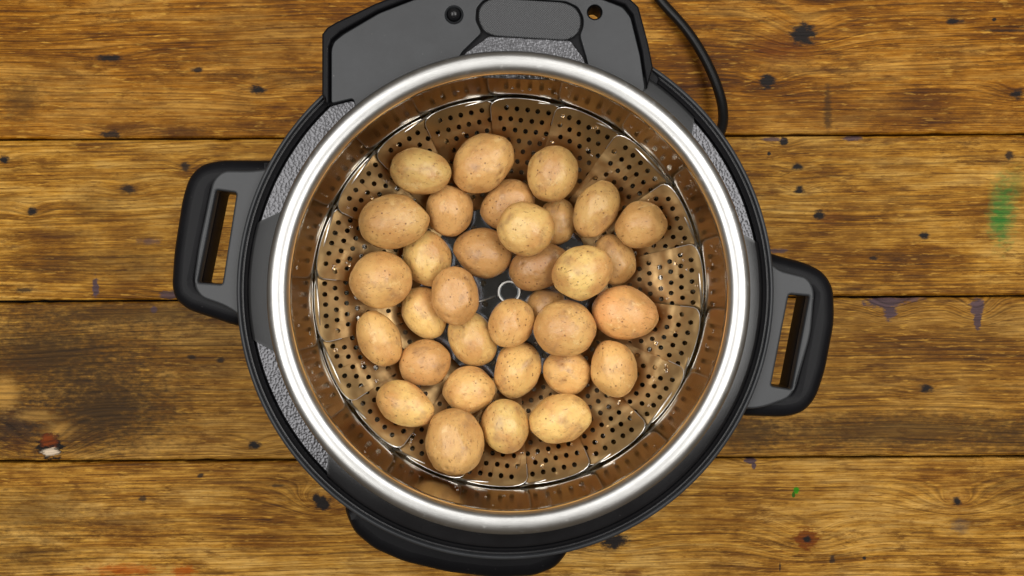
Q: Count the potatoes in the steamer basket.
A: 33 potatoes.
